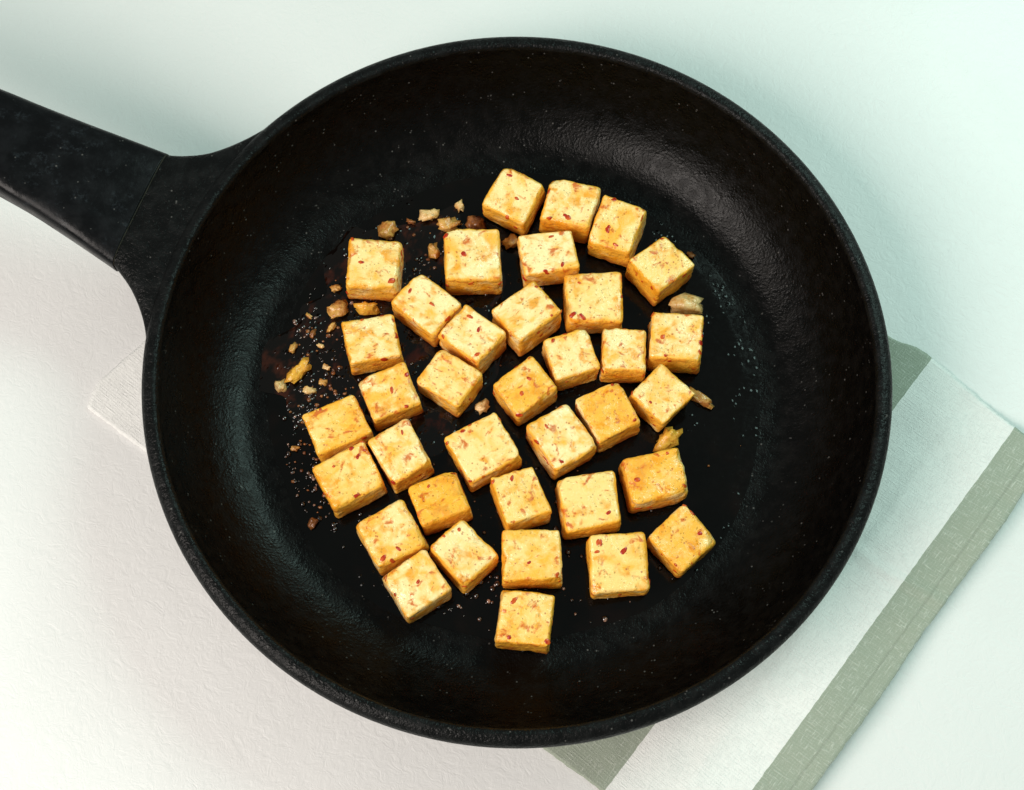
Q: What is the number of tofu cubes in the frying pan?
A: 36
